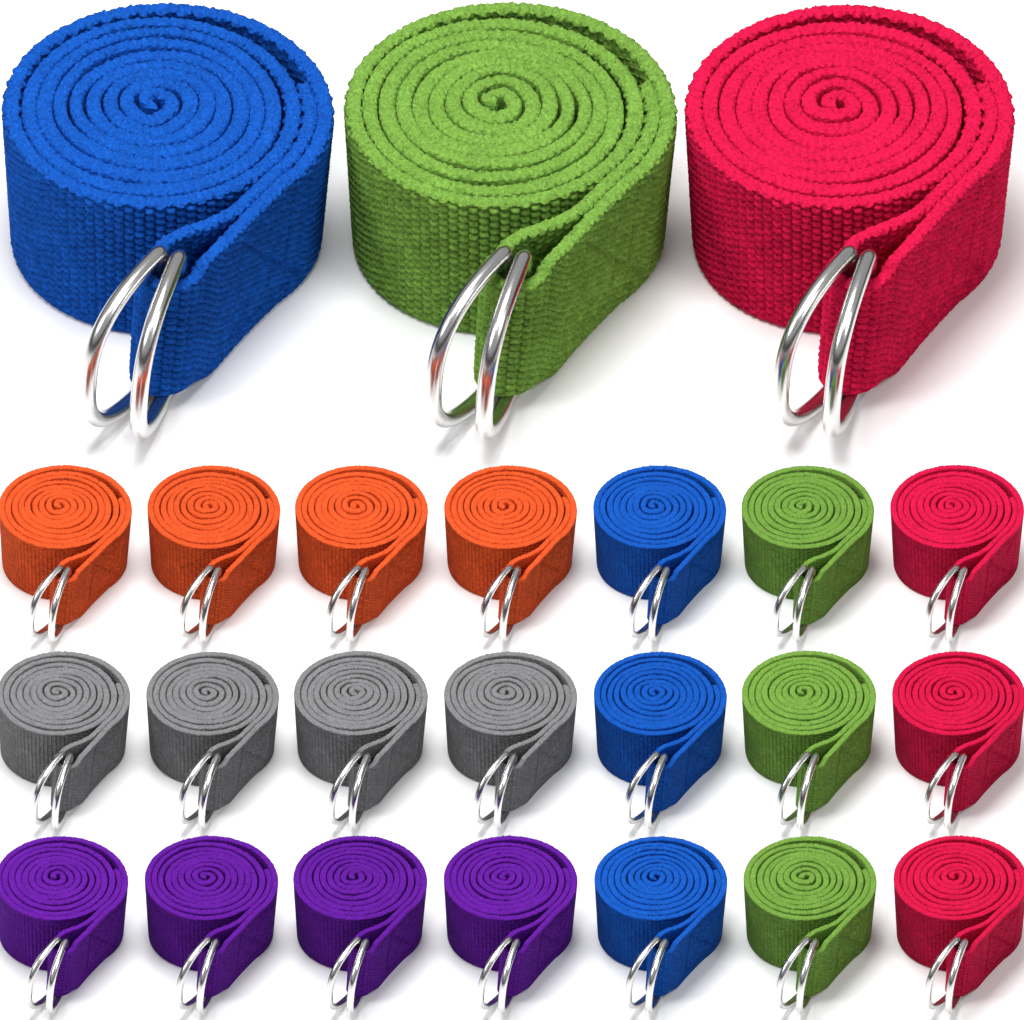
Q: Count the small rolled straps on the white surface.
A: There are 21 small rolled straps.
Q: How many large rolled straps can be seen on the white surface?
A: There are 3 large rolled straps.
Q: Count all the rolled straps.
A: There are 24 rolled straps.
